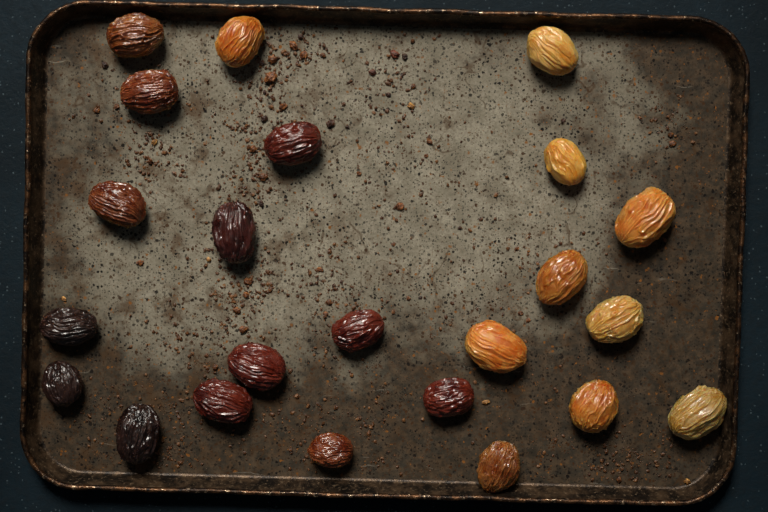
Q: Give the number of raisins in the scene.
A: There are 23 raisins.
